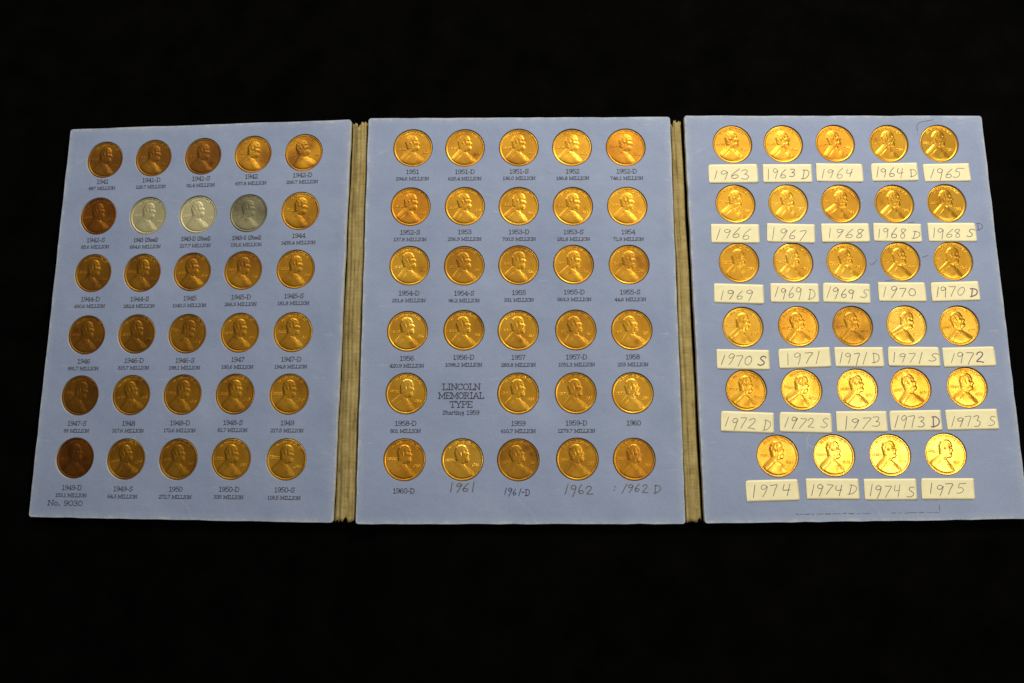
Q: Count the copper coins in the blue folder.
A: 85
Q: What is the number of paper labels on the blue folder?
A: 29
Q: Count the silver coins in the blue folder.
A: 3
